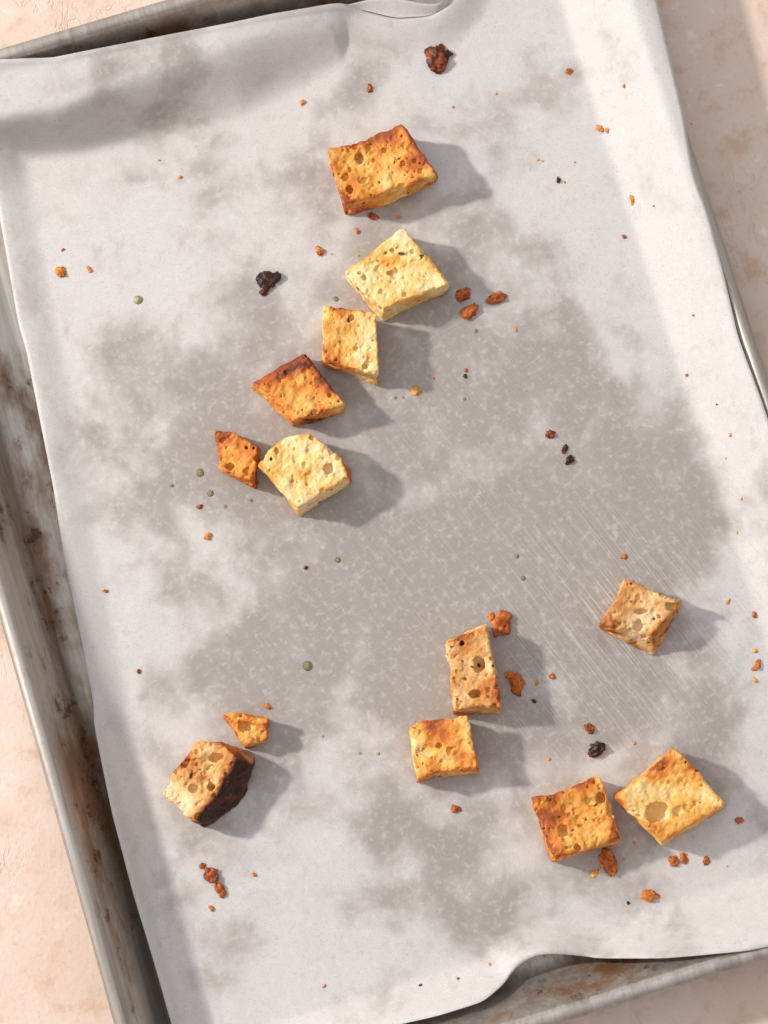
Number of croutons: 13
